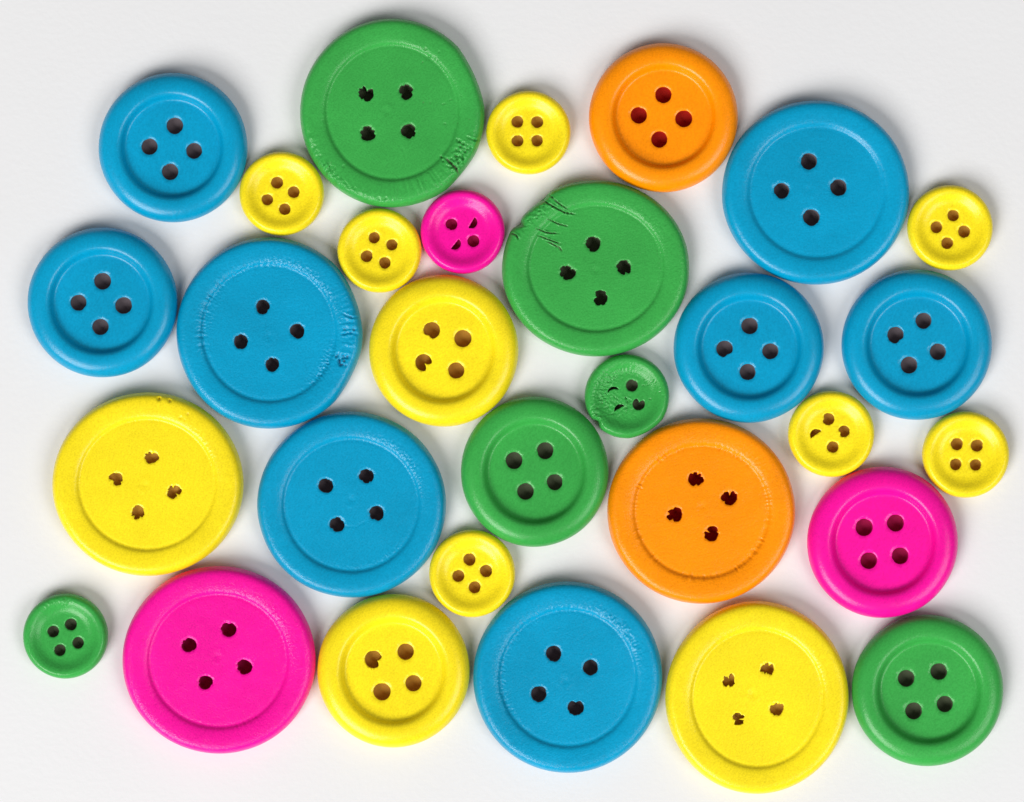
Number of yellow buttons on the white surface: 11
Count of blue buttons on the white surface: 8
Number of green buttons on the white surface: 6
